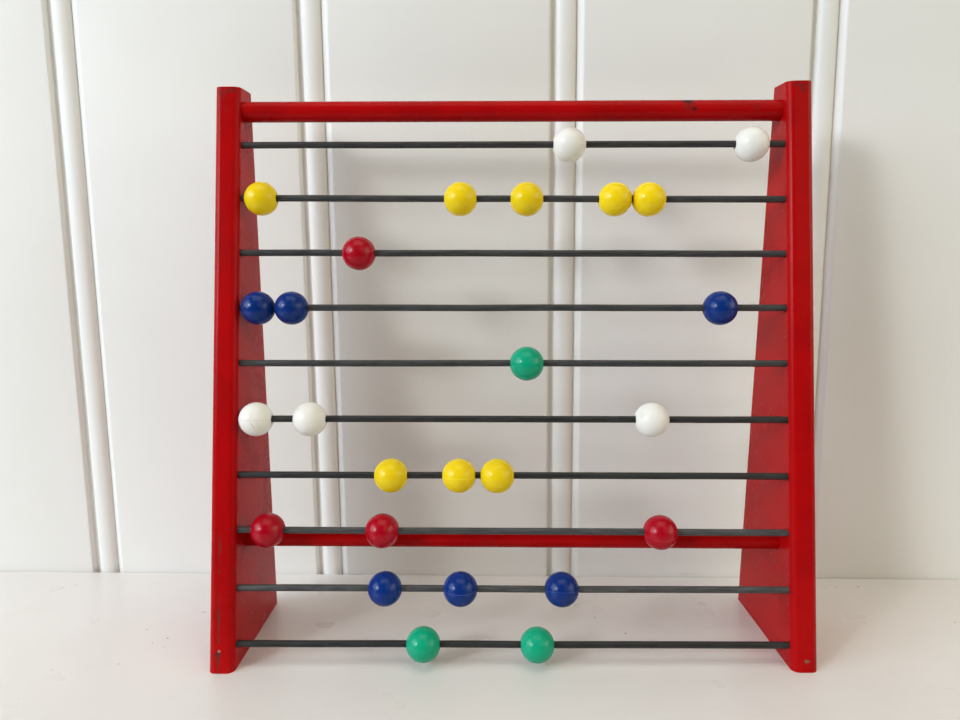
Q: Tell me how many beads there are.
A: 26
